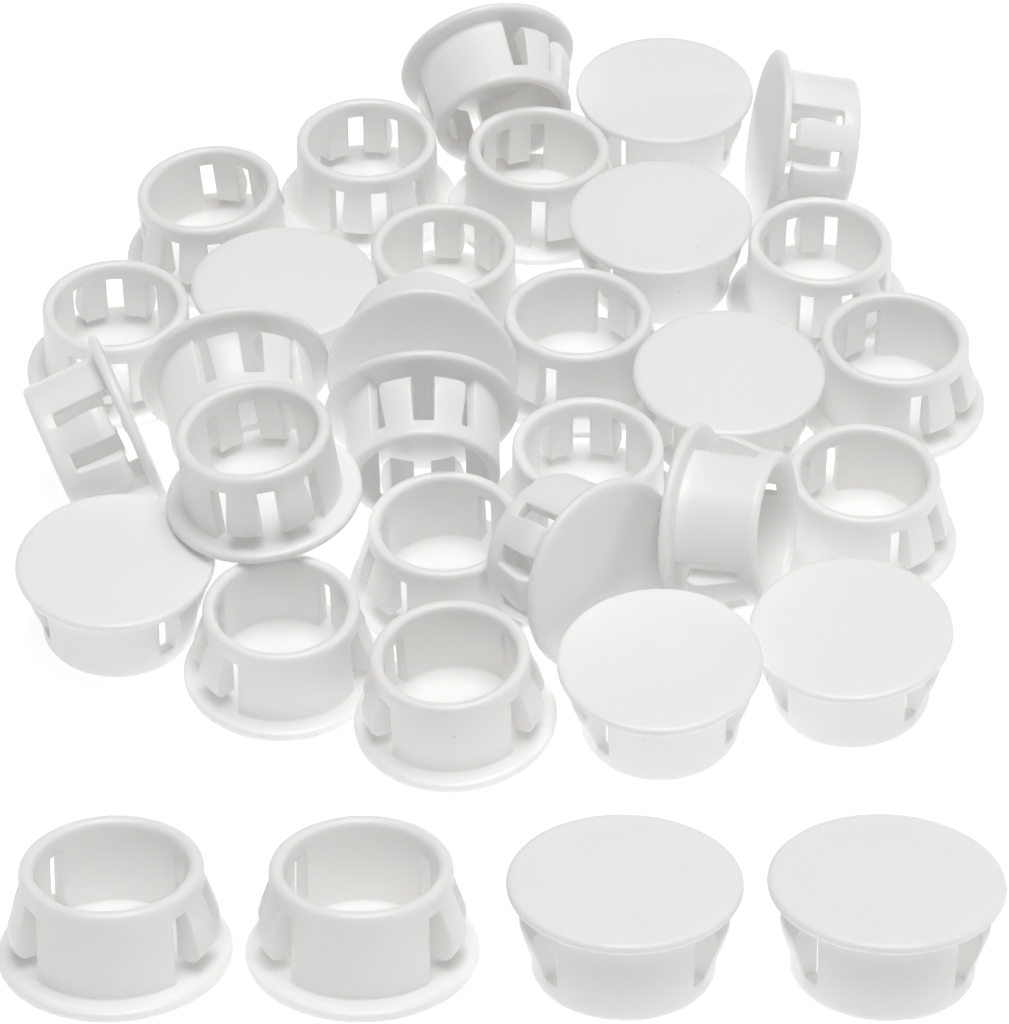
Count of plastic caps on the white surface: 33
